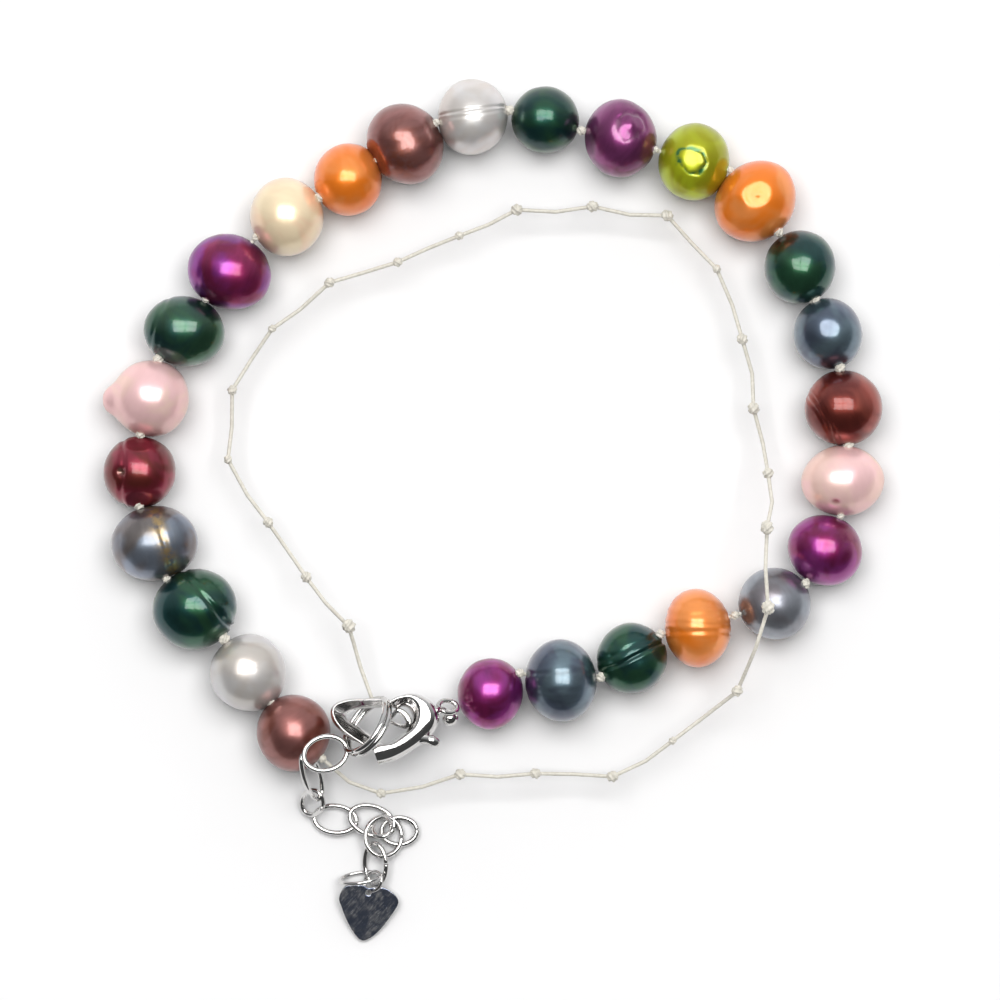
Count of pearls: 26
